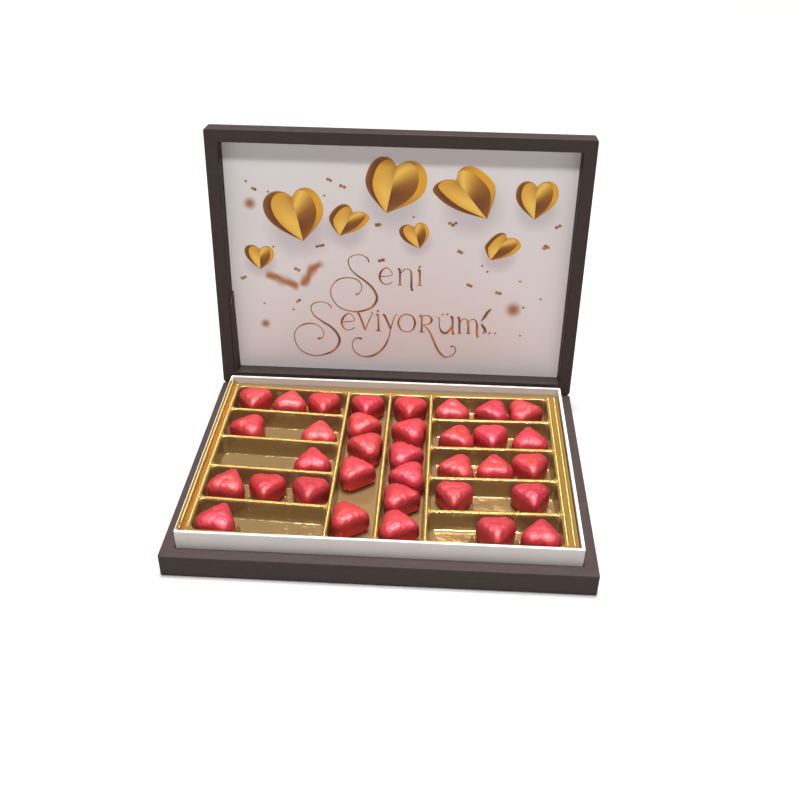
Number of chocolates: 34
